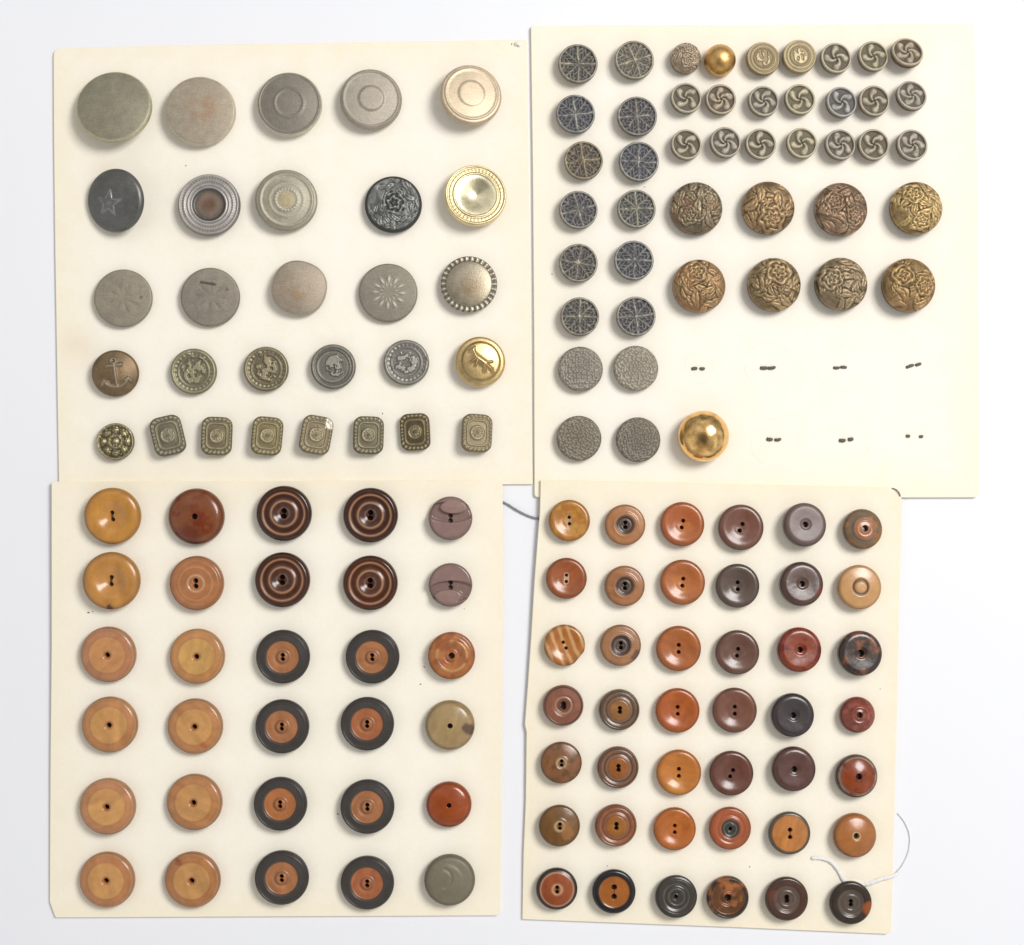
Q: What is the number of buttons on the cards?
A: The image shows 147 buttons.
